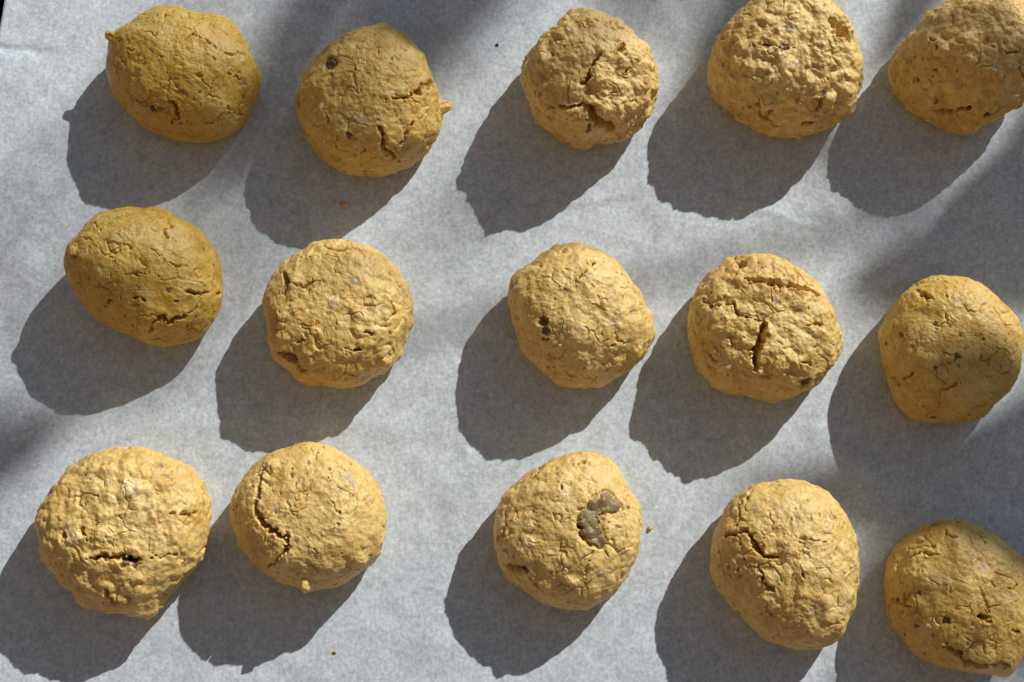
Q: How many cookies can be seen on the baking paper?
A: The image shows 15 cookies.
